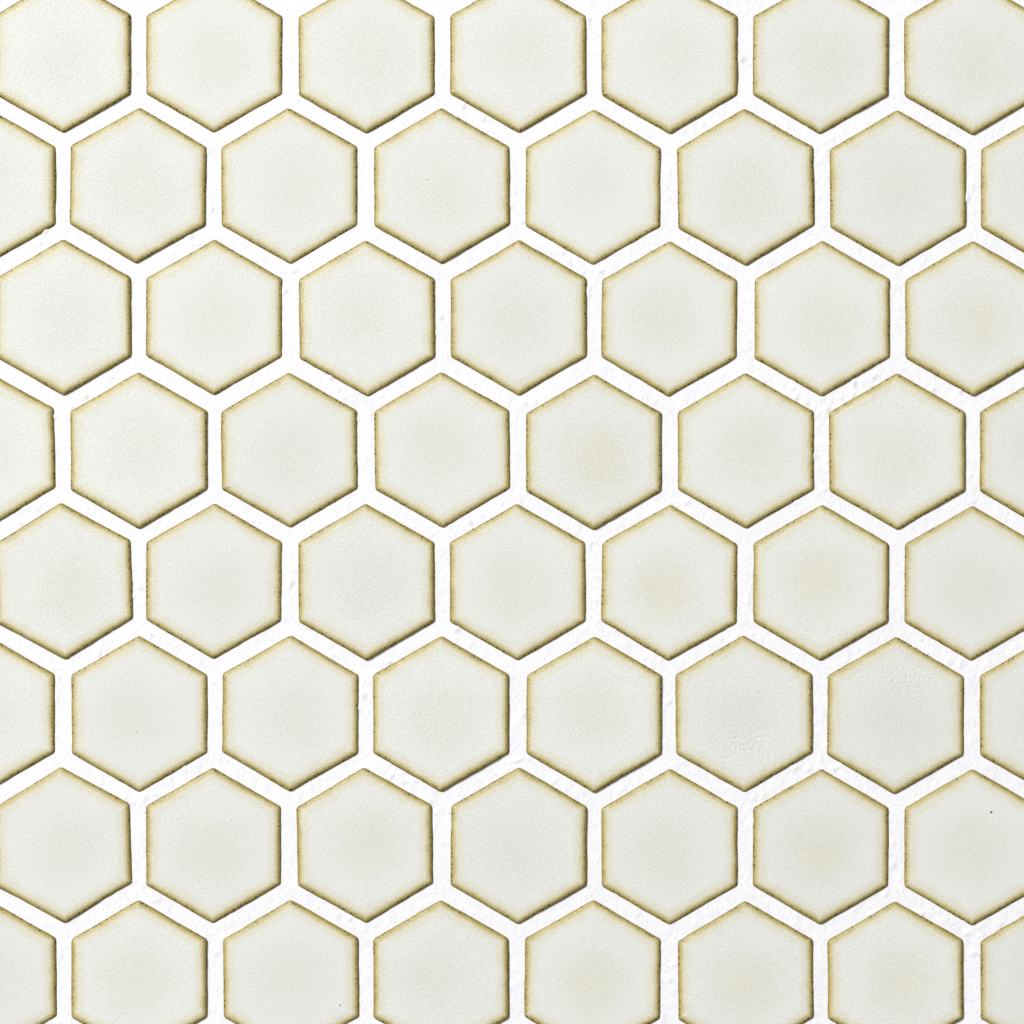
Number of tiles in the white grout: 60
